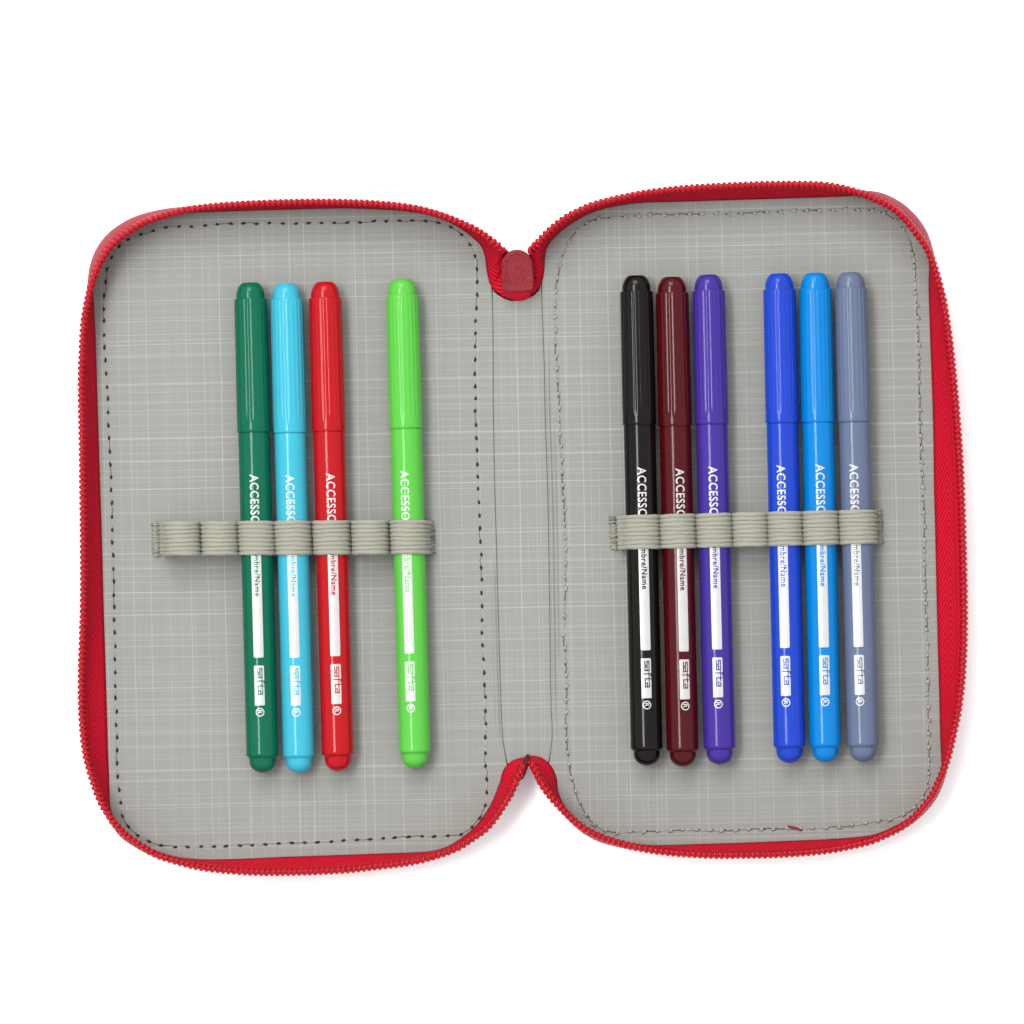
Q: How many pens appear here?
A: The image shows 10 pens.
